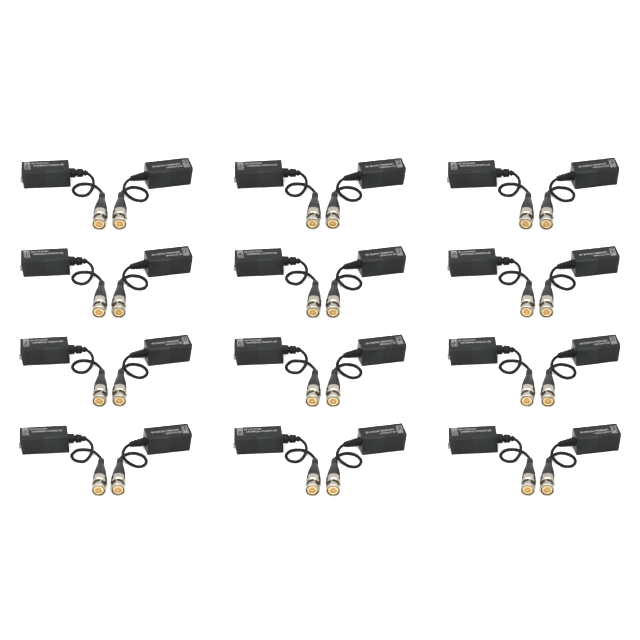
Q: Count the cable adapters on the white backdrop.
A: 24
